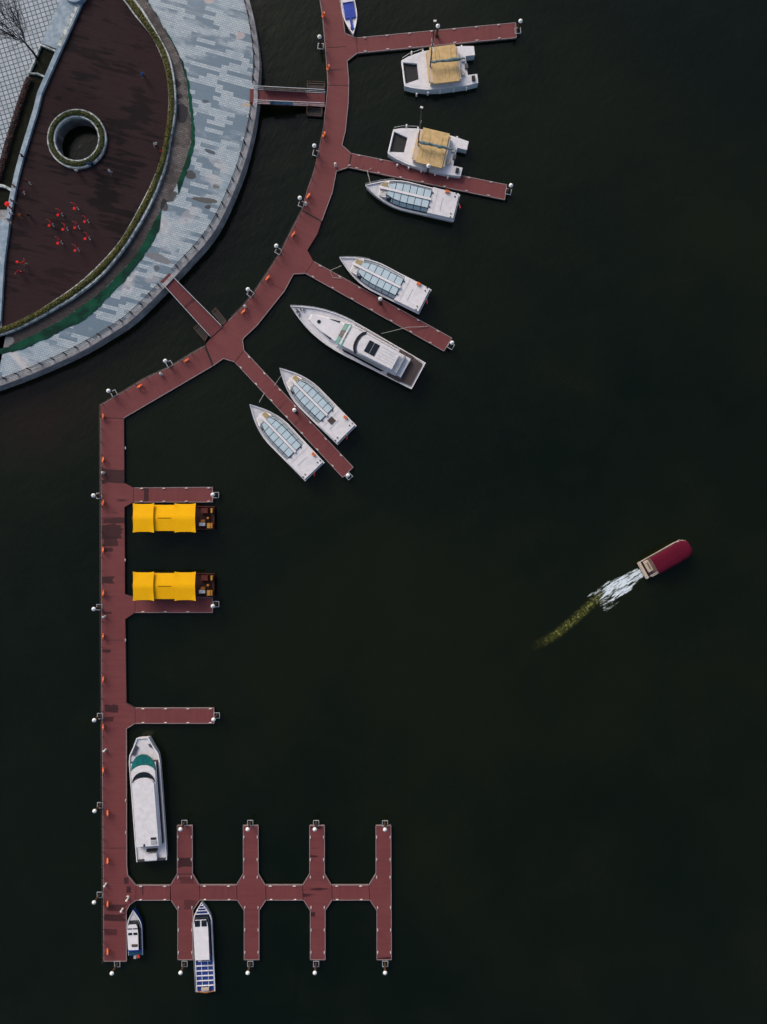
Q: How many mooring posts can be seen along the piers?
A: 32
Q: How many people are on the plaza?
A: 27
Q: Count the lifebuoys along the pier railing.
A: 22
